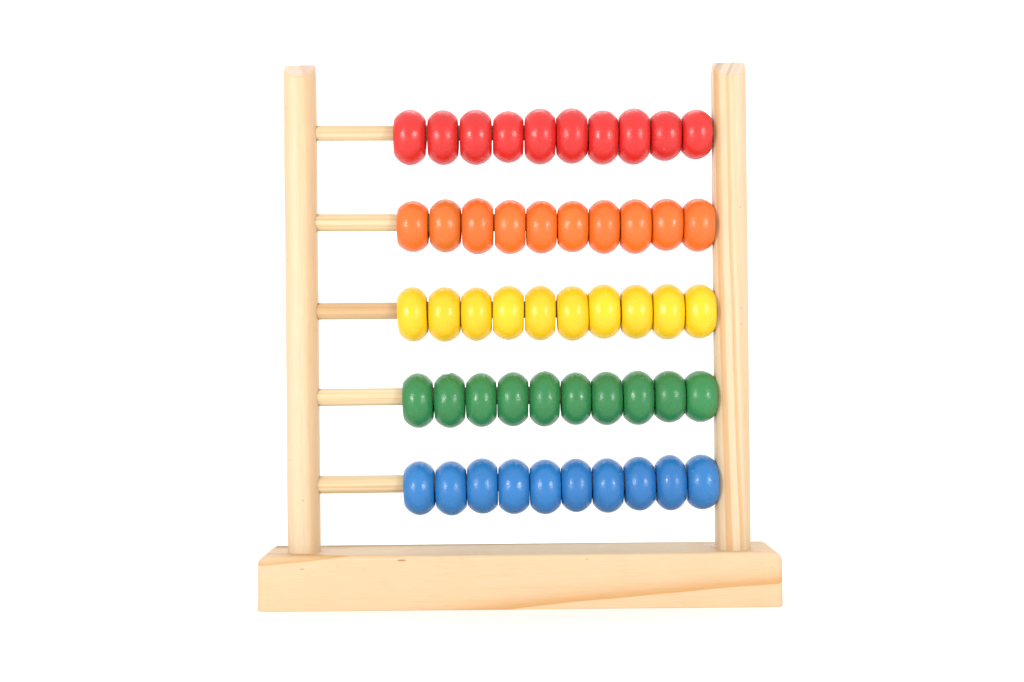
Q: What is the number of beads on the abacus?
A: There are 50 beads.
